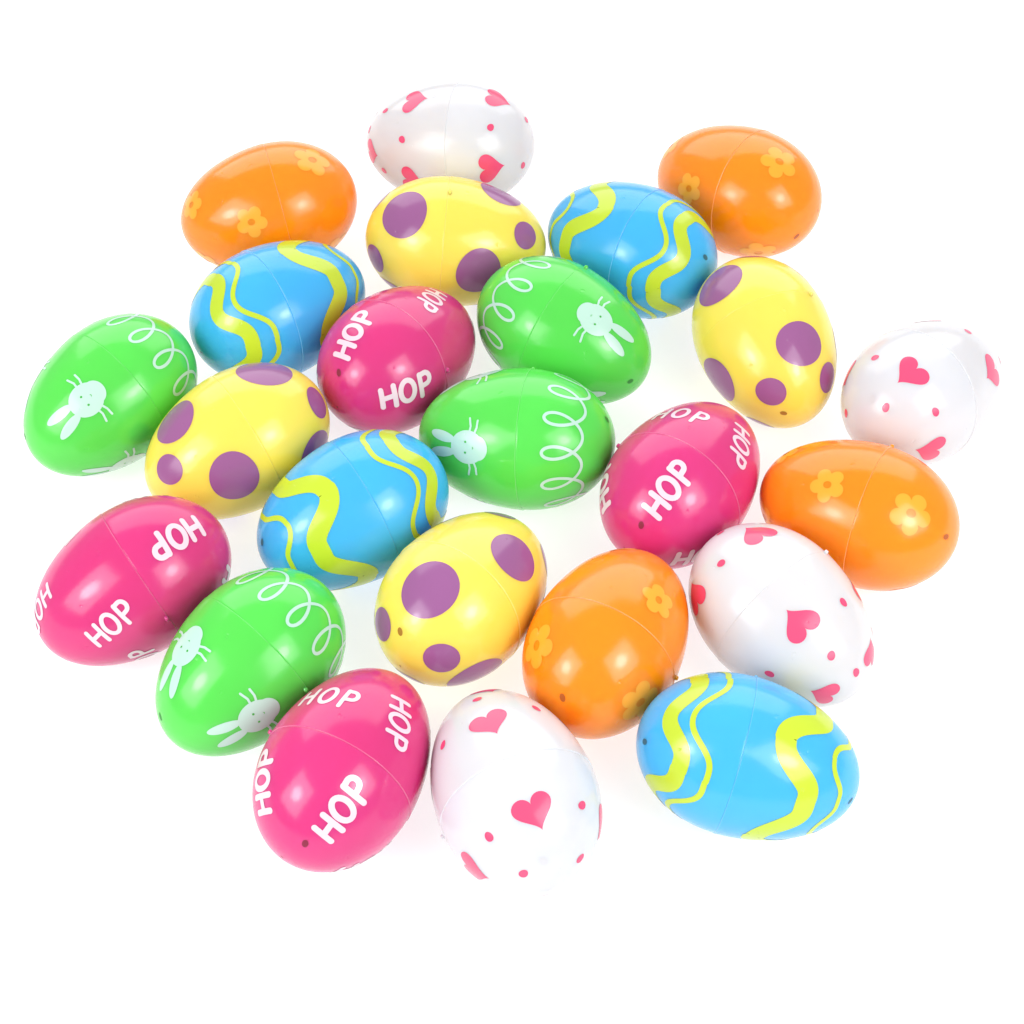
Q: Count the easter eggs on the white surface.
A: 24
